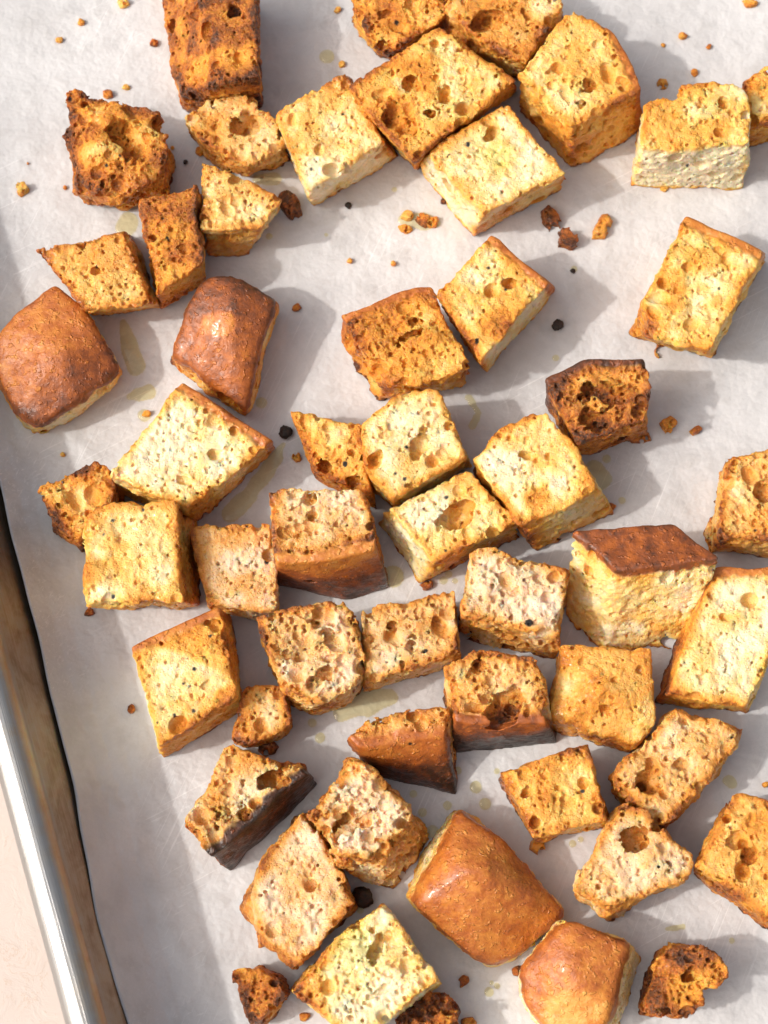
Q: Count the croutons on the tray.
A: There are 53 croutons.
